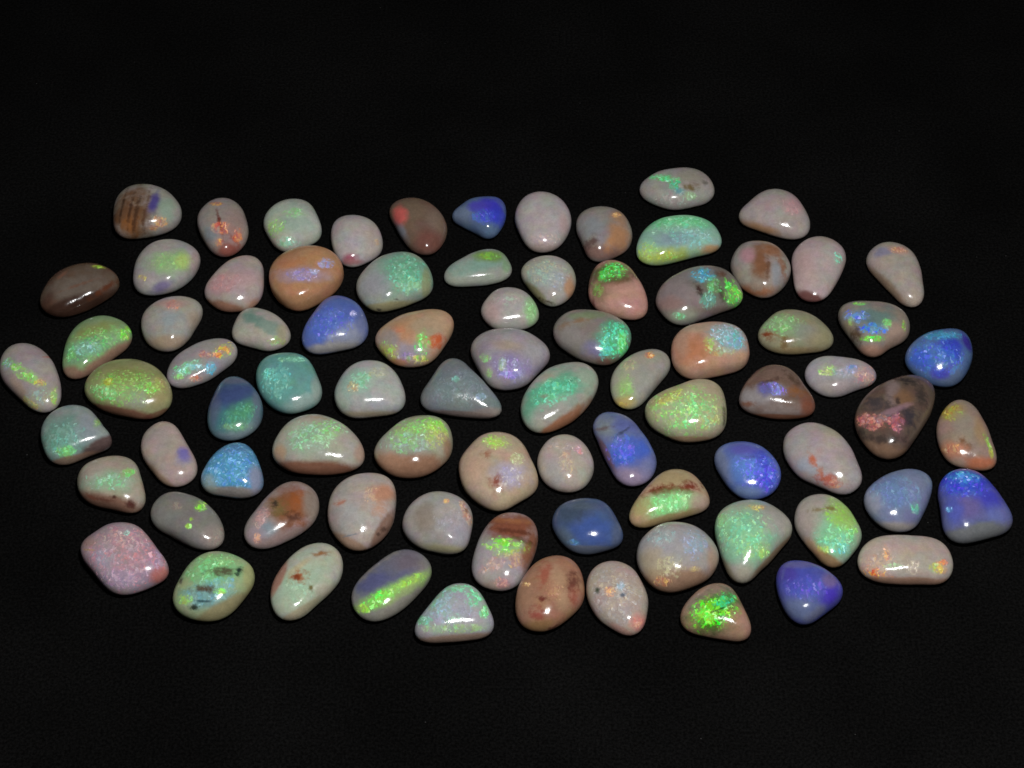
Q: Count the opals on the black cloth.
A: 82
